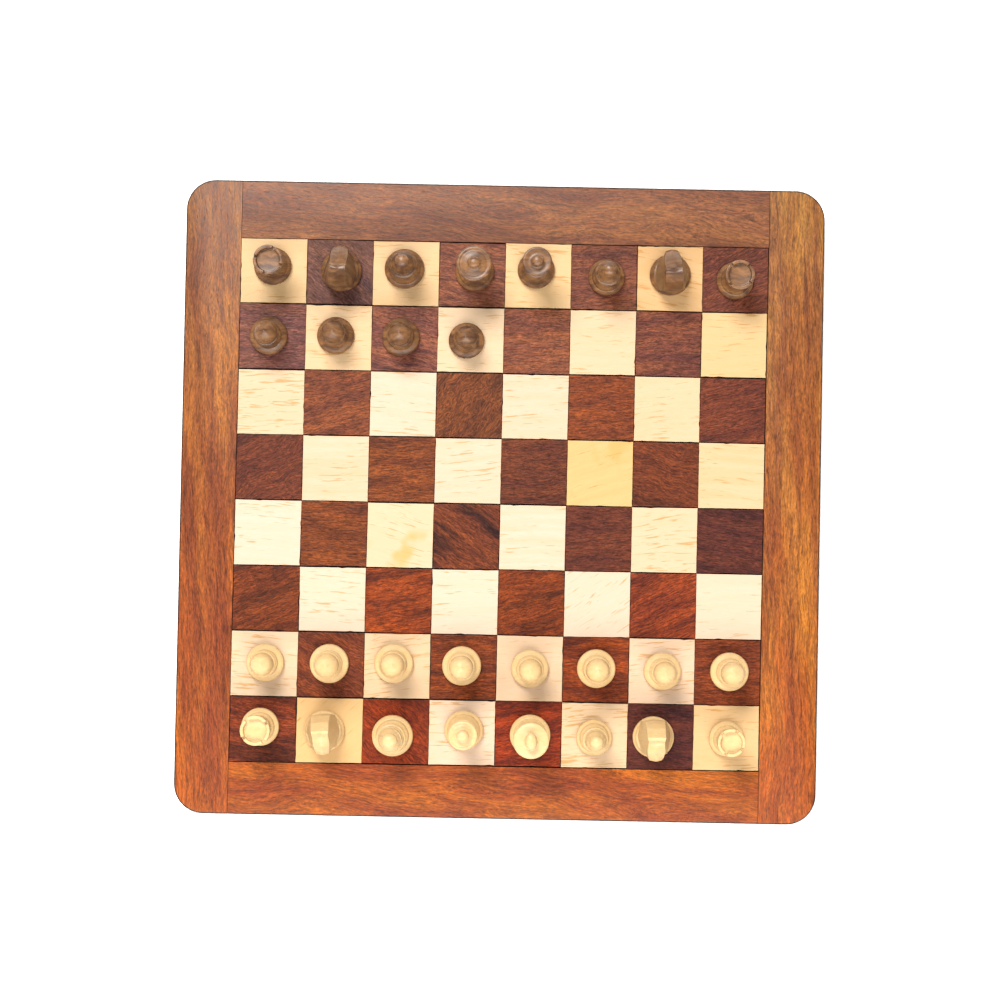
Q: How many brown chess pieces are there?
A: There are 12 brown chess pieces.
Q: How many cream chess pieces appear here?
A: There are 16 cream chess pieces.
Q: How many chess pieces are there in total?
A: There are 28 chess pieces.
